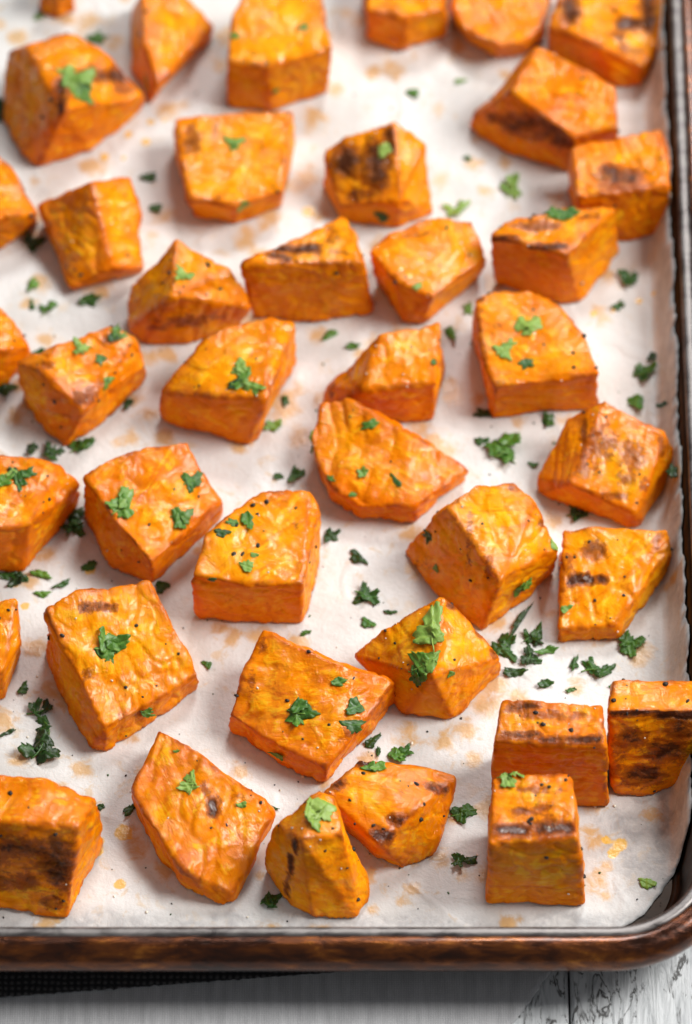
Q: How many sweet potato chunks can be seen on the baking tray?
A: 40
